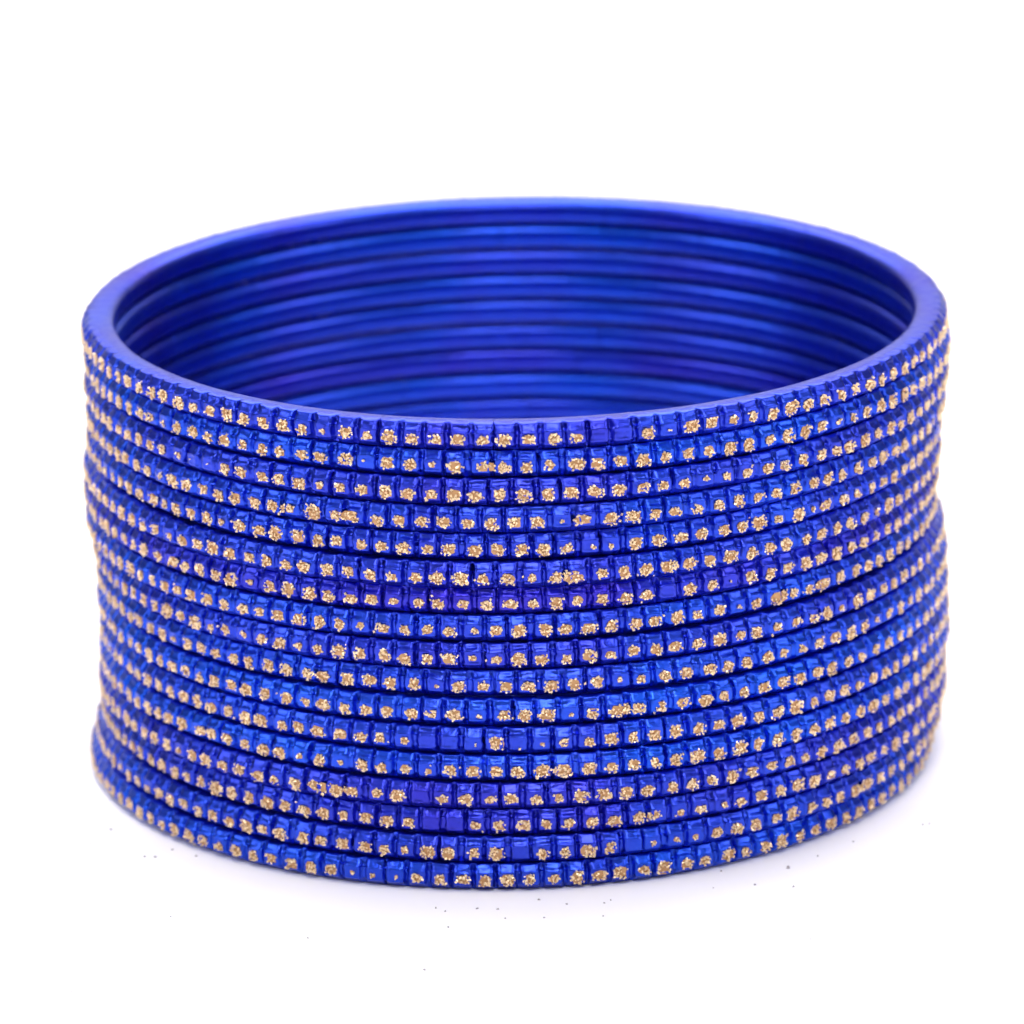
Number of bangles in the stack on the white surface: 17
